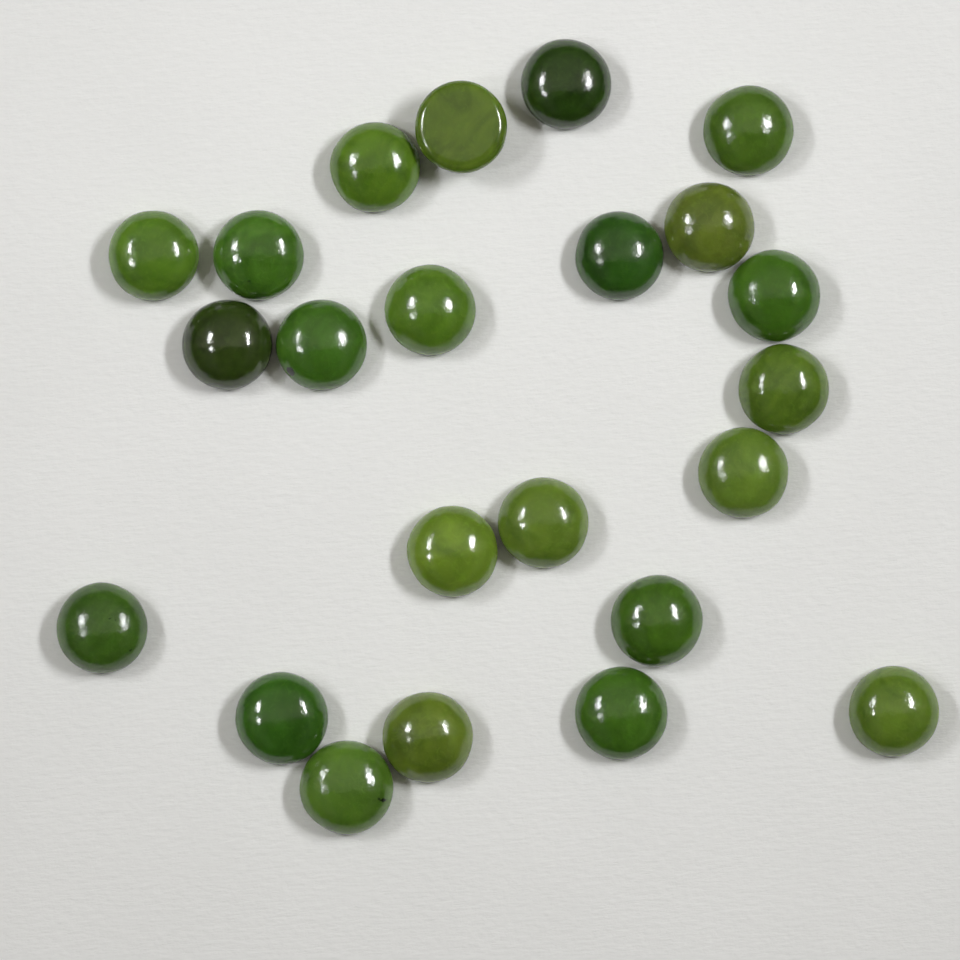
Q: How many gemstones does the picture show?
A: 23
